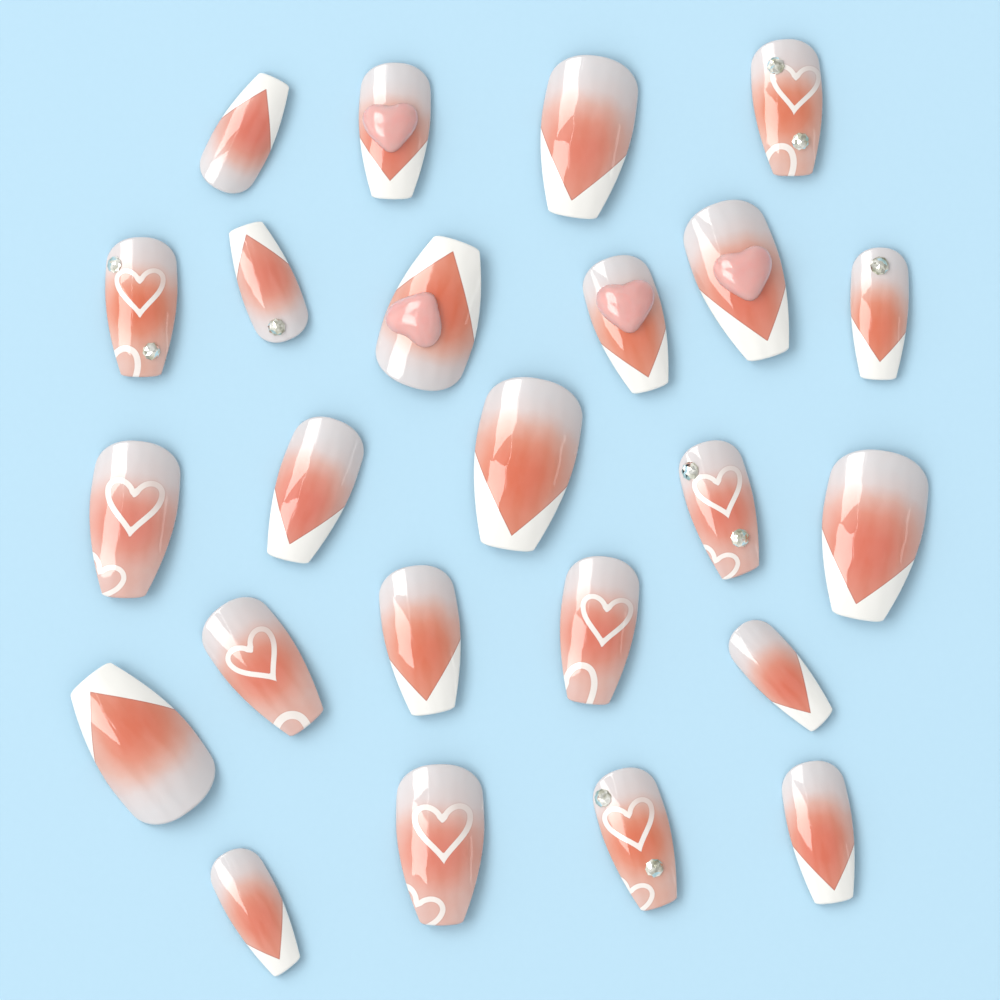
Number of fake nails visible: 24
